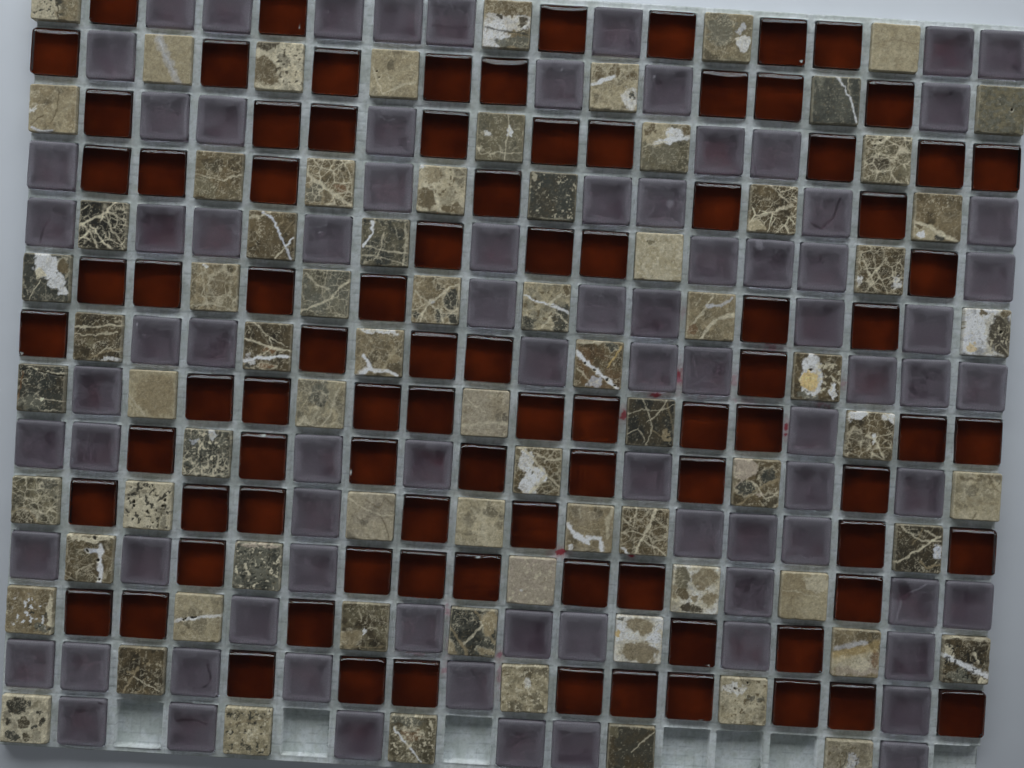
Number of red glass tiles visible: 89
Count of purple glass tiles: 82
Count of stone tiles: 74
